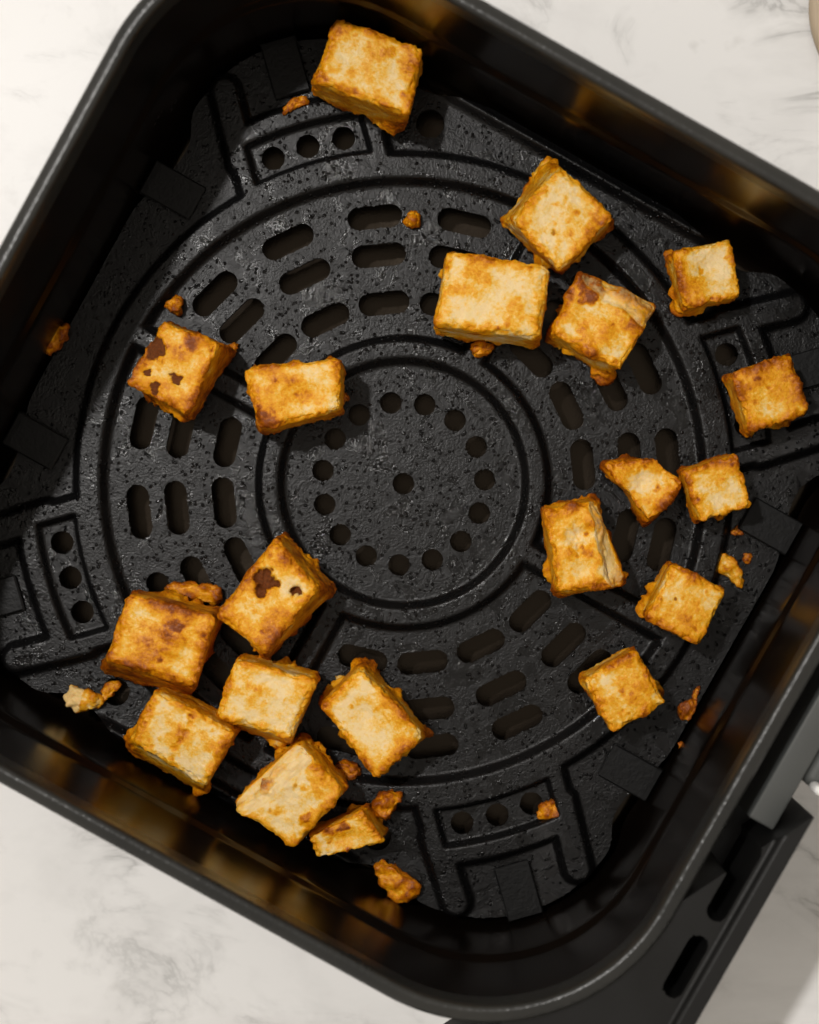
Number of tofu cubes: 20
